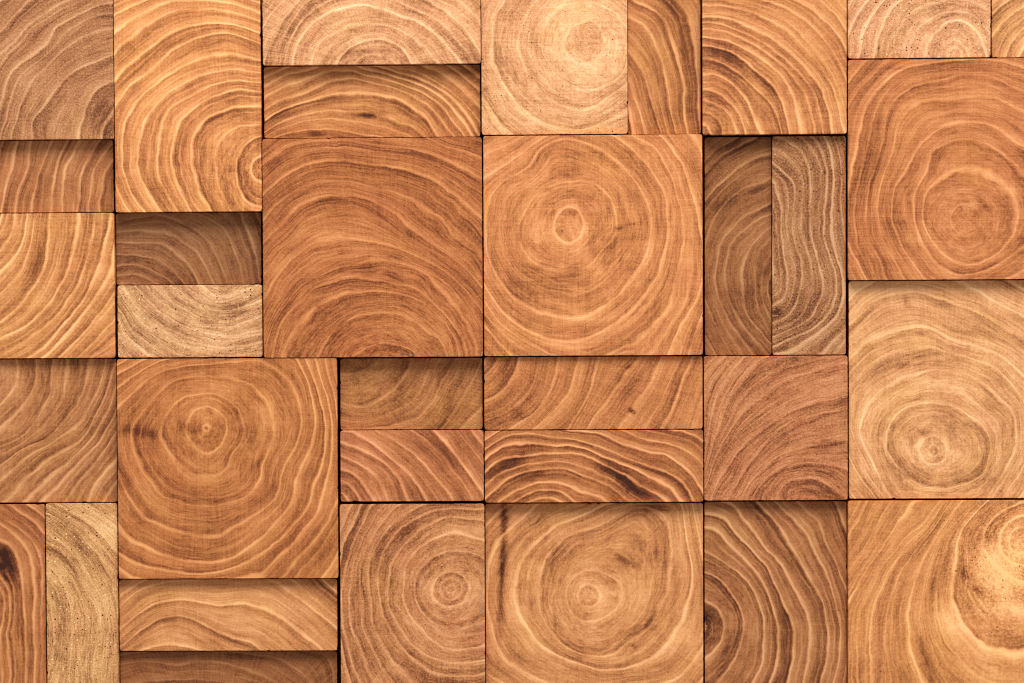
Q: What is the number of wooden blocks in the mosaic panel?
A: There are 34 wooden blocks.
